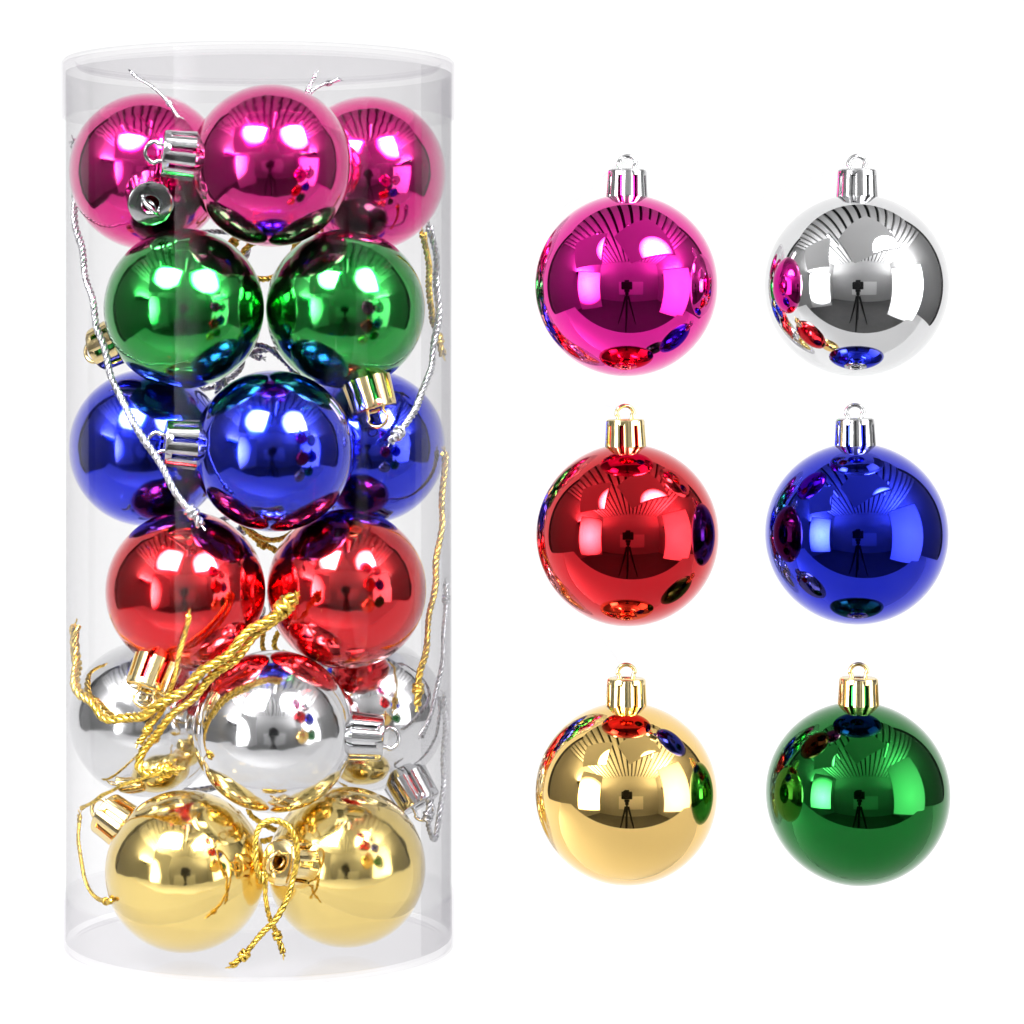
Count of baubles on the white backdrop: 21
